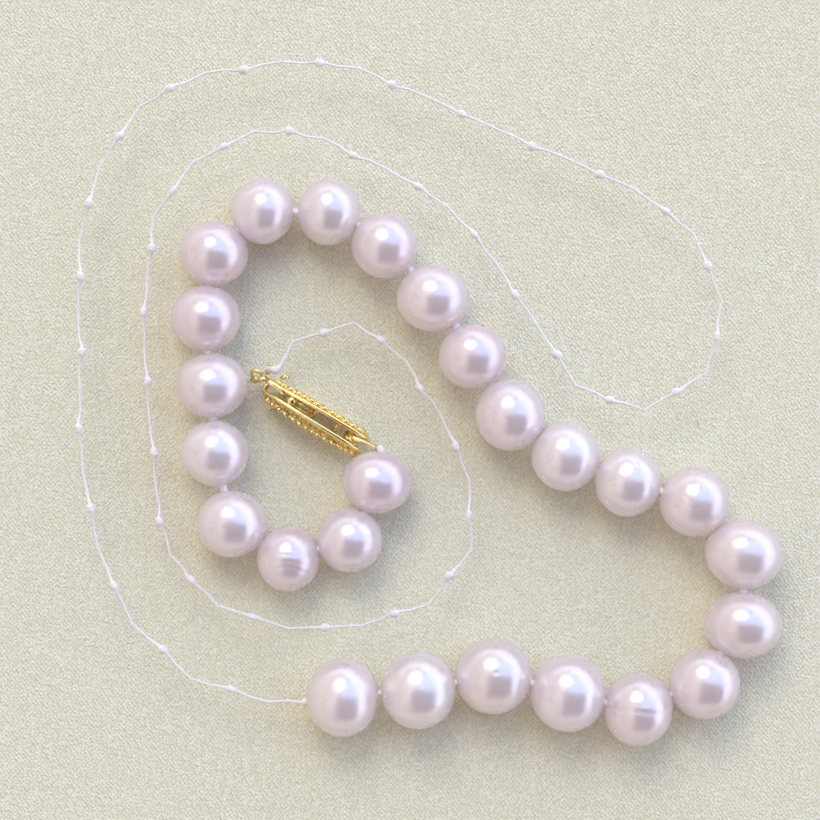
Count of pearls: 25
